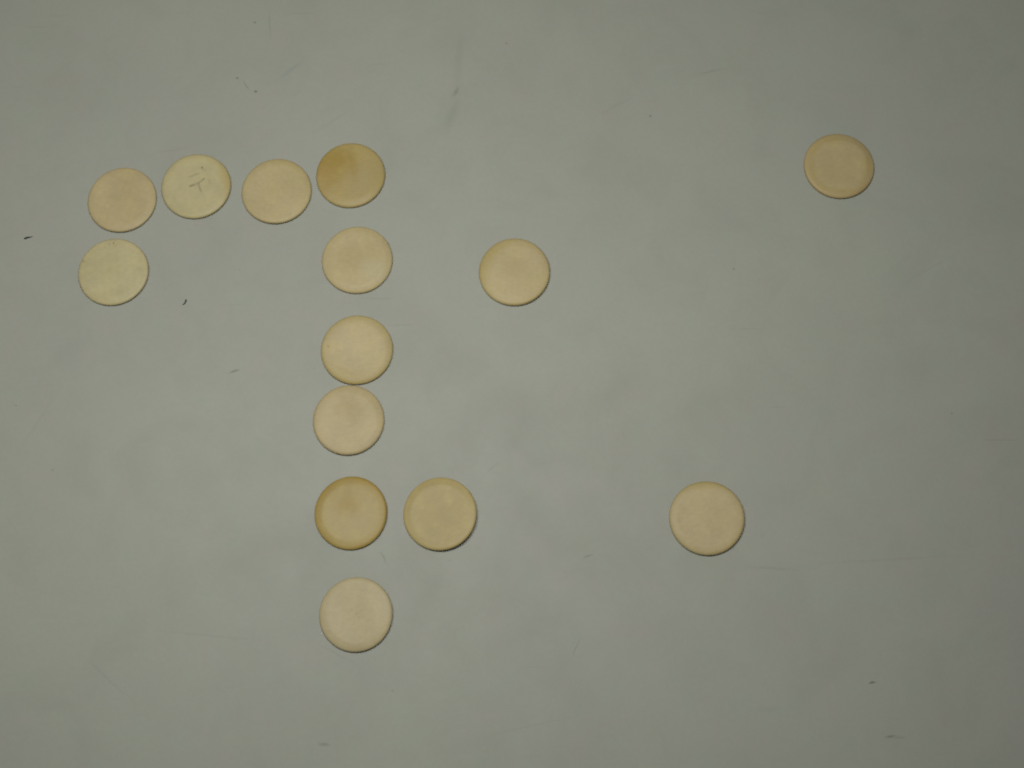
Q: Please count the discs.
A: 14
